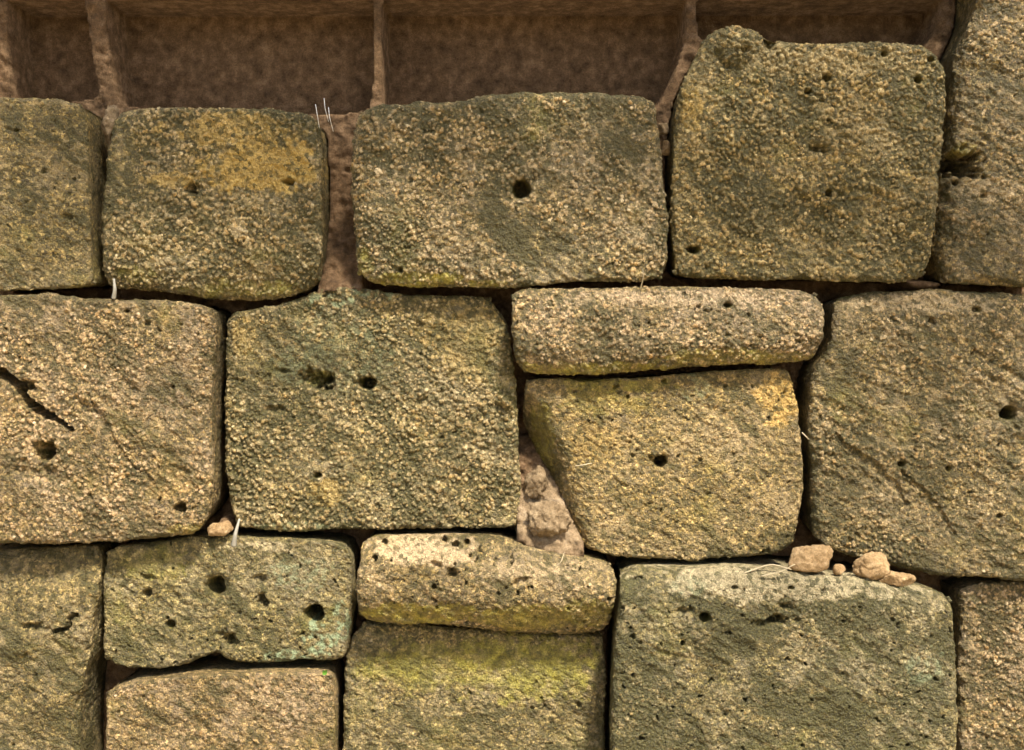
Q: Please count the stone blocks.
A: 17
